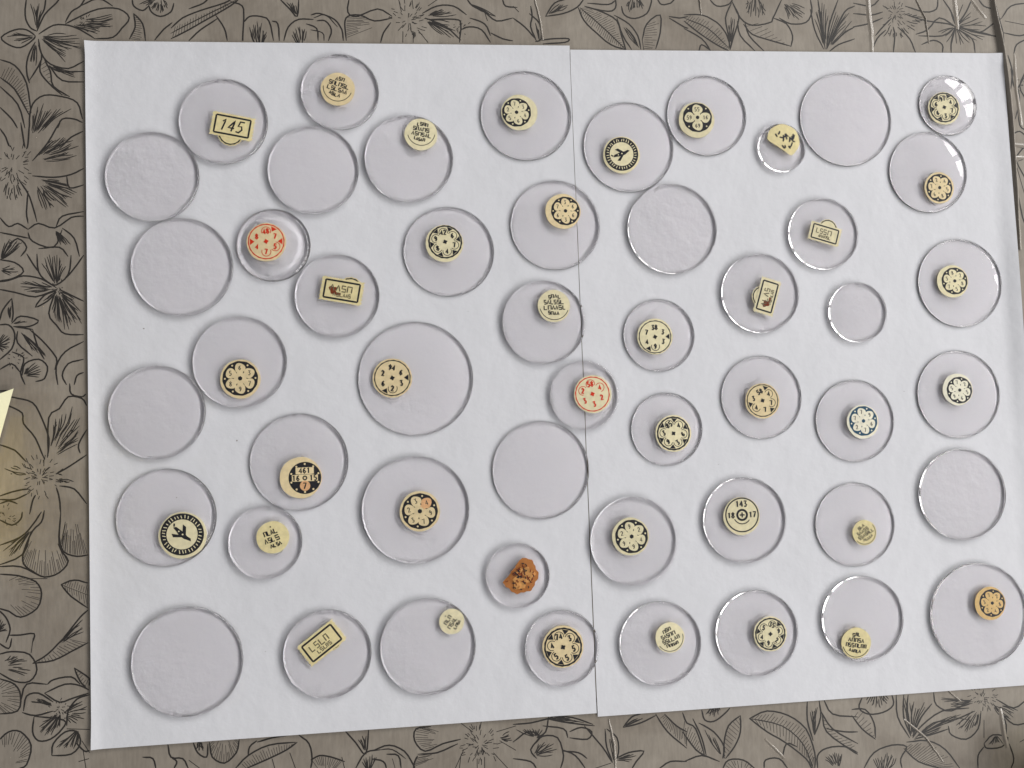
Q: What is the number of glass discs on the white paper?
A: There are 50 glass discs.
